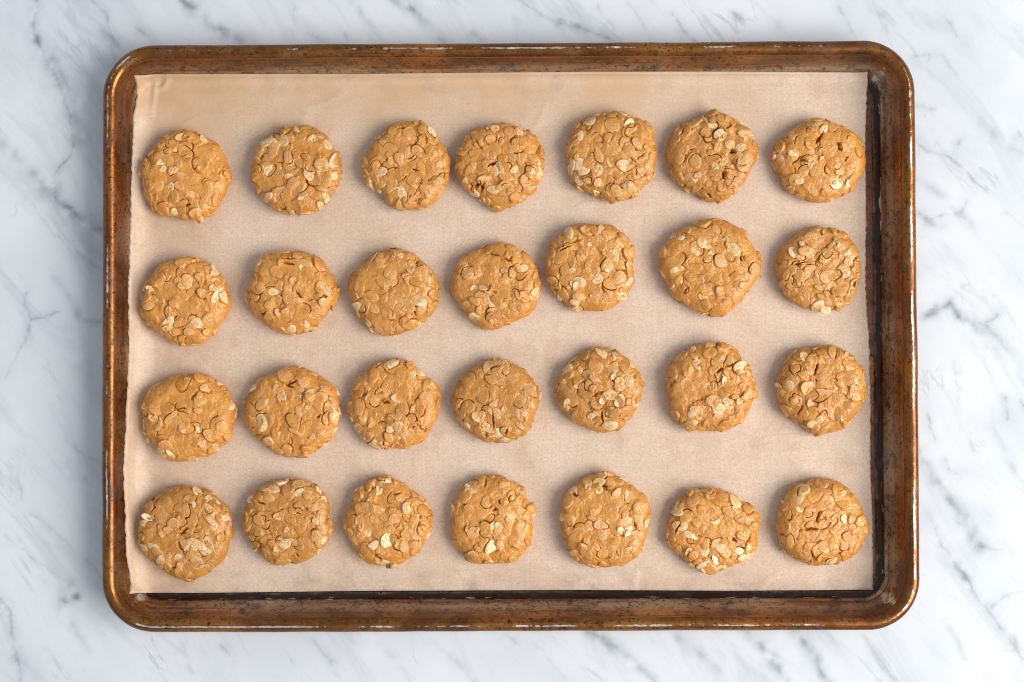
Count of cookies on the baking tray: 28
